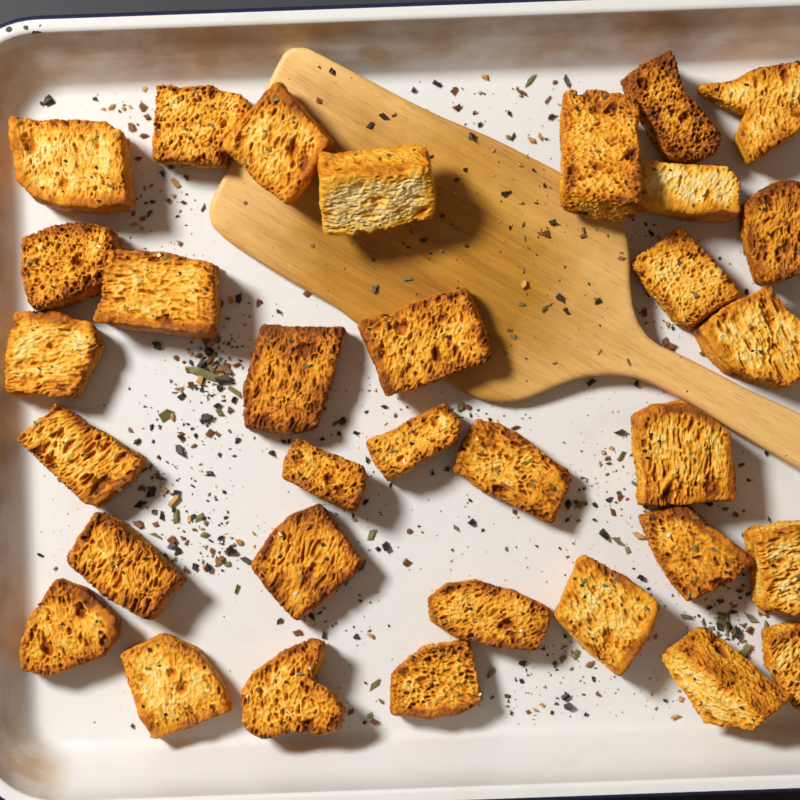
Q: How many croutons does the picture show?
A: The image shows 33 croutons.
